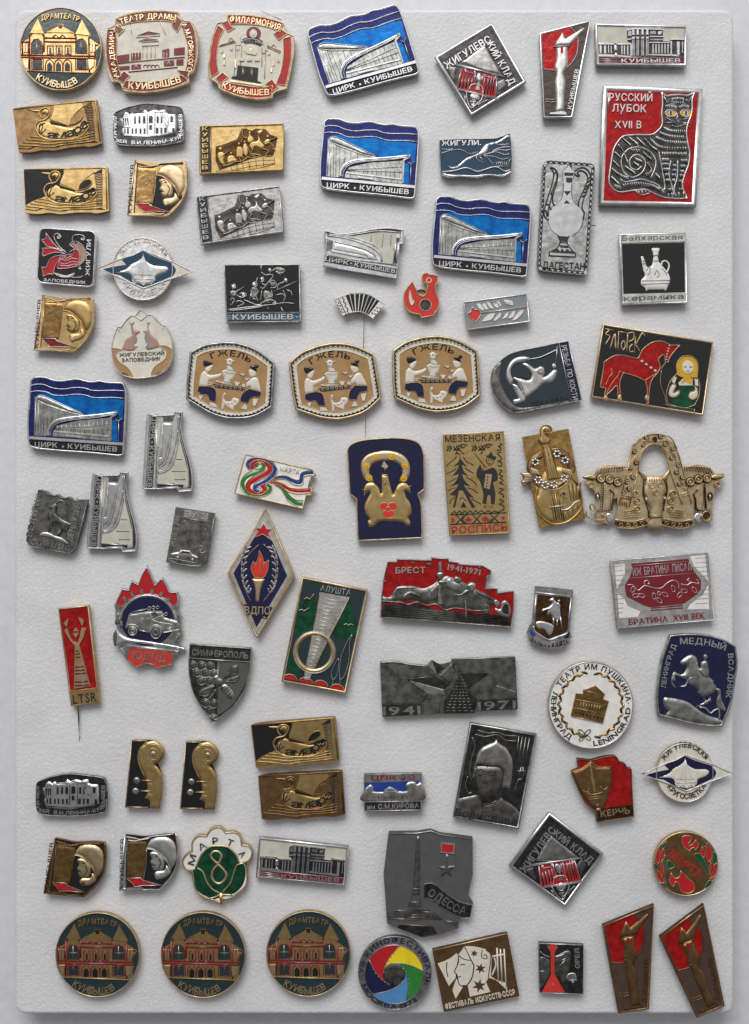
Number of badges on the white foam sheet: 78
